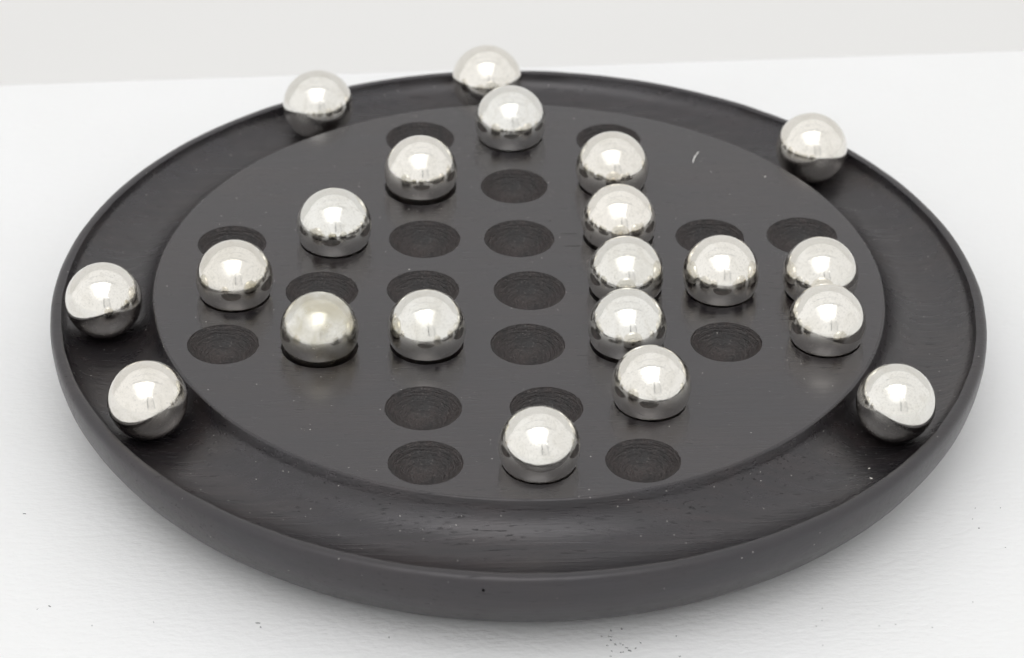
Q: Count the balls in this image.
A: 21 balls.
